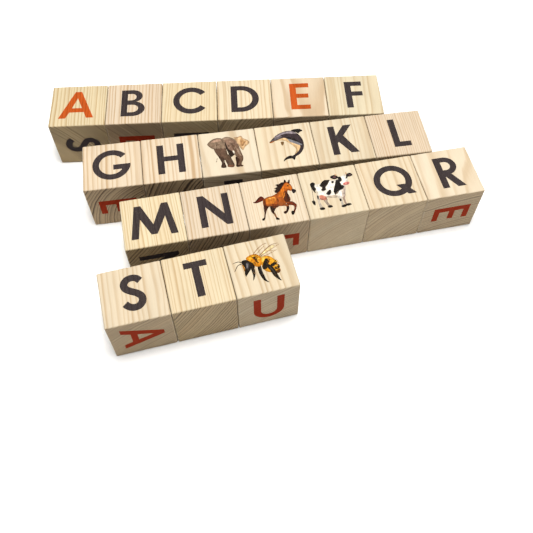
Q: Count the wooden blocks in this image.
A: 21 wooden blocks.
